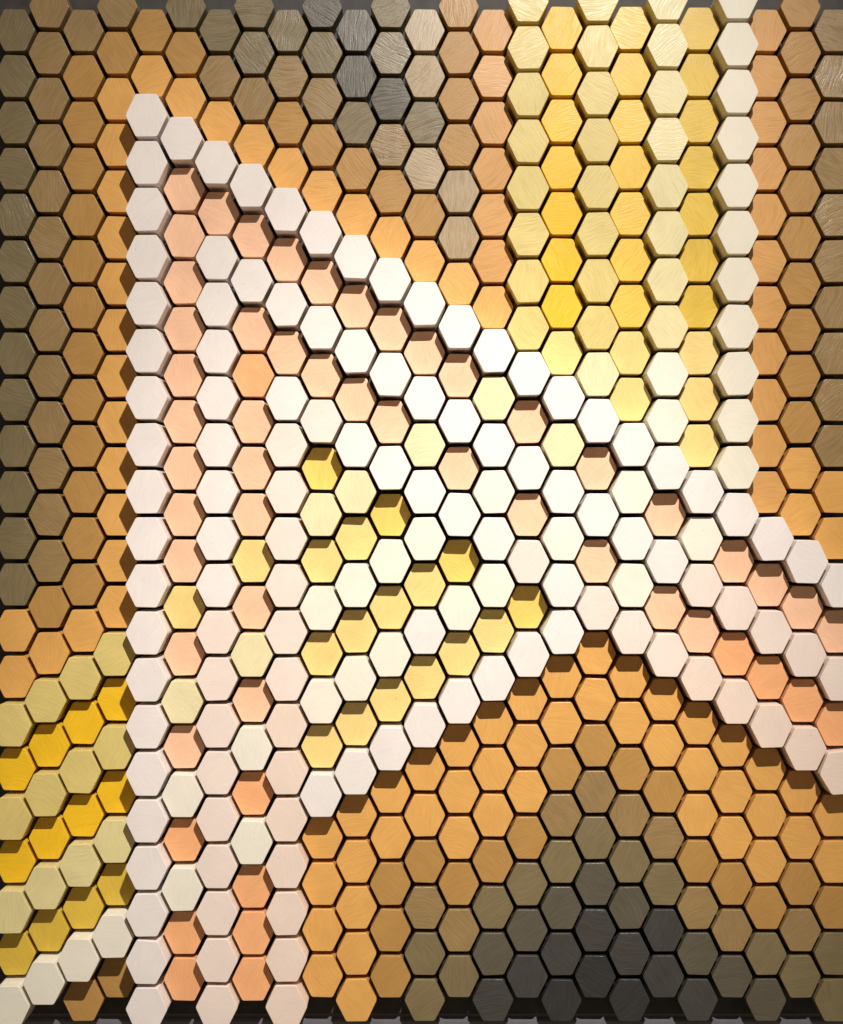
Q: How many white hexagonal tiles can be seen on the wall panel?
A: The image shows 149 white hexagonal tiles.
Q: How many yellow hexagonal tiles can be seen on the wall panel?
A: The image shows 101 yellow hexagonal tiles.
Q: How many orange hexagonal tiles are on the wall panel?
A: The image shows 197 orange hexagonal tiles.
